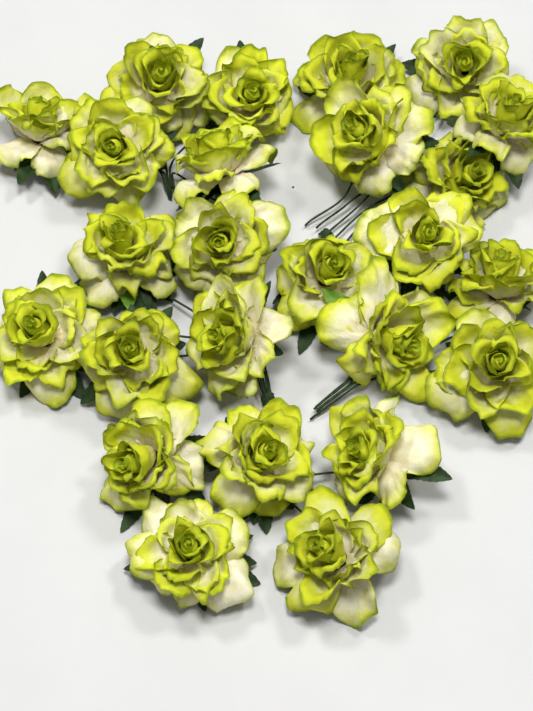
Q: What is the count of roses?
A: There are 25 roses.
